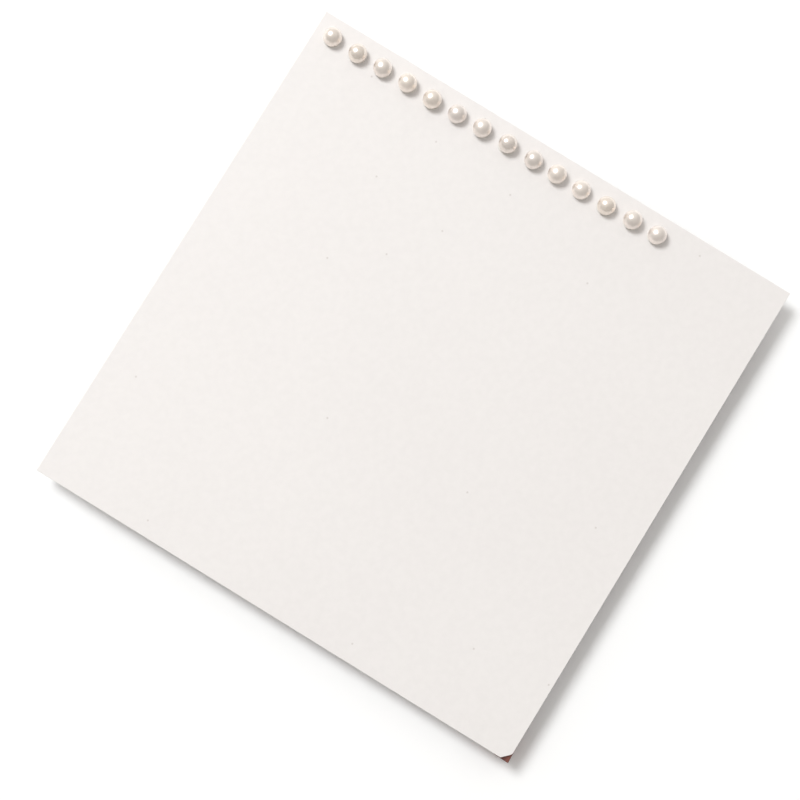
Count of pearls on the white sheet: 14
